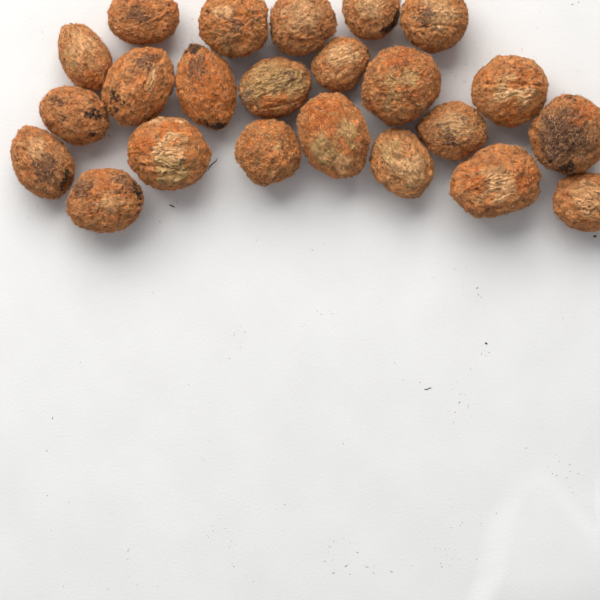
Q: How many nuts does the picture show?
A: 23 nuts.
